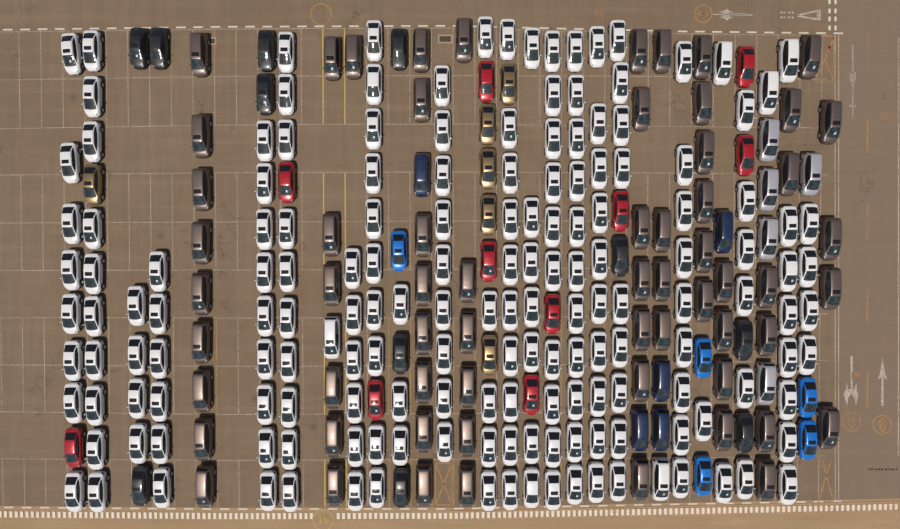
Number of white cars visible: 170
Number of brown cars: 62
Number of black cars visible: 11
